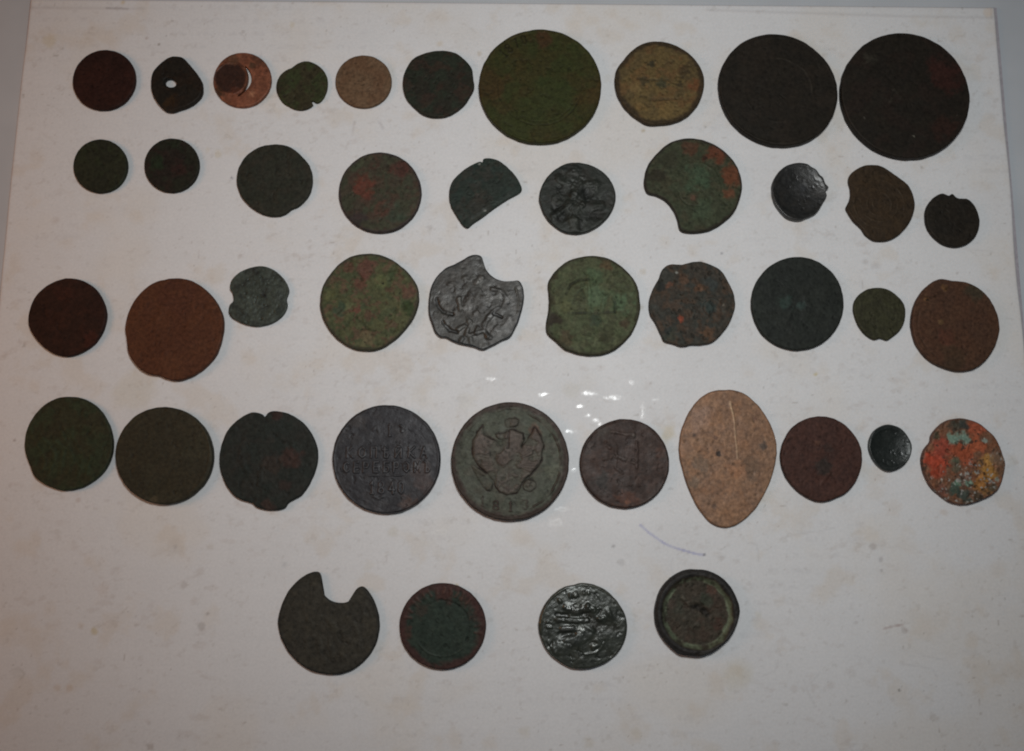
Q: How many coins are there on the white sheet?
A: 44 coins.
